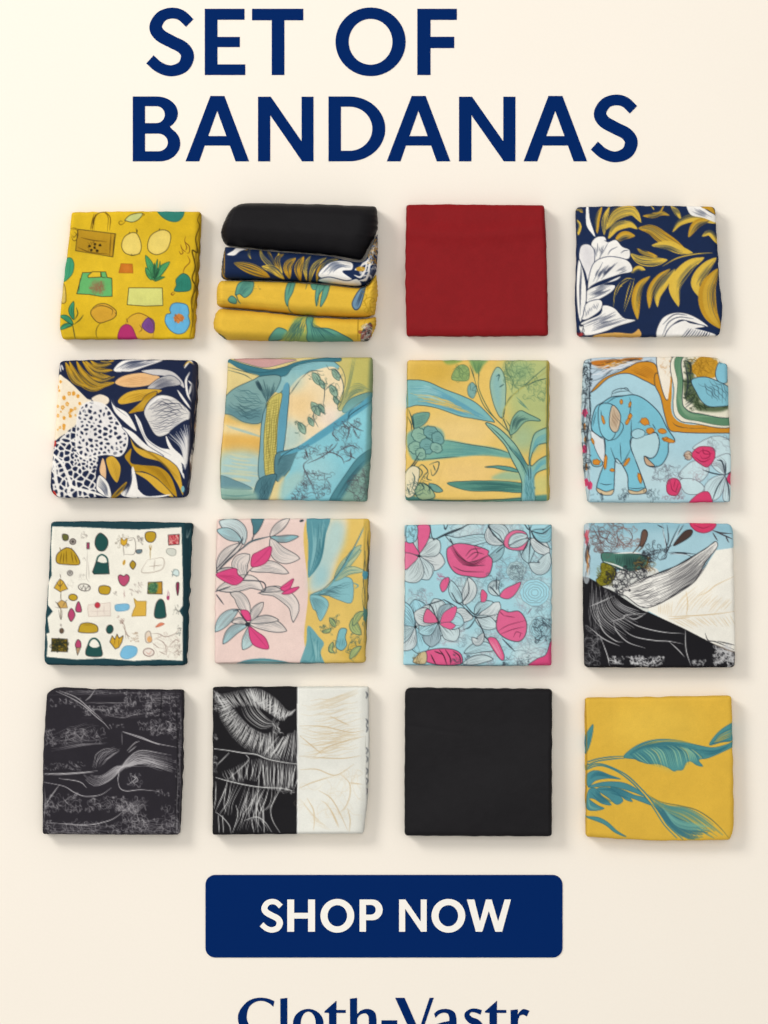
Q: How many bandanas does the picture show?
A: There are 19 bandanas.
